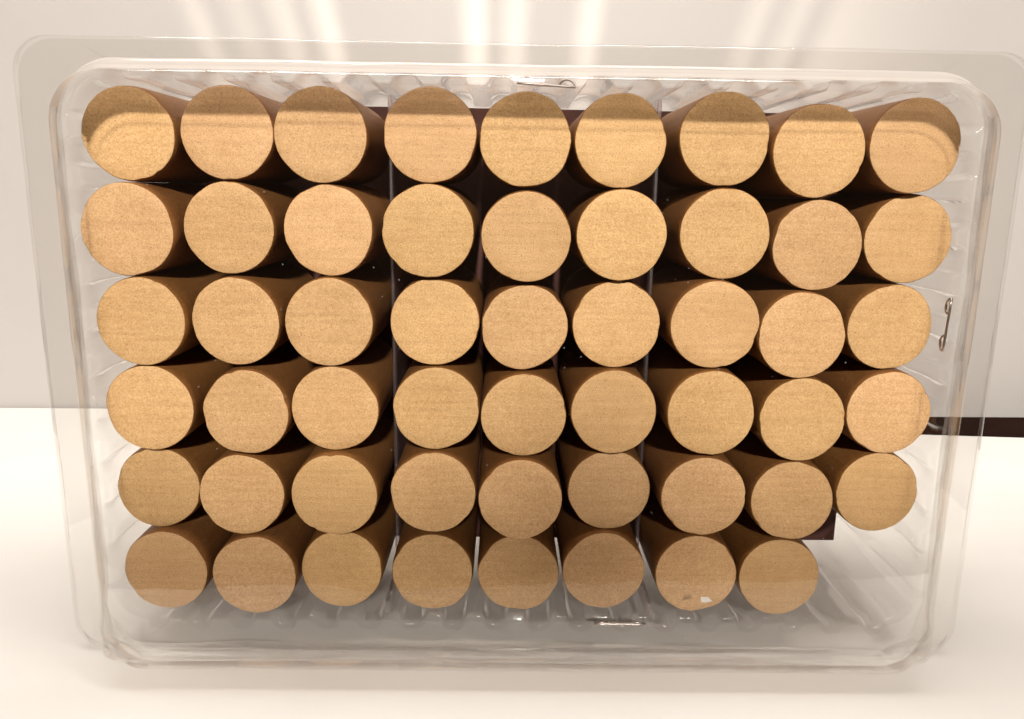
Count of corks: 53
